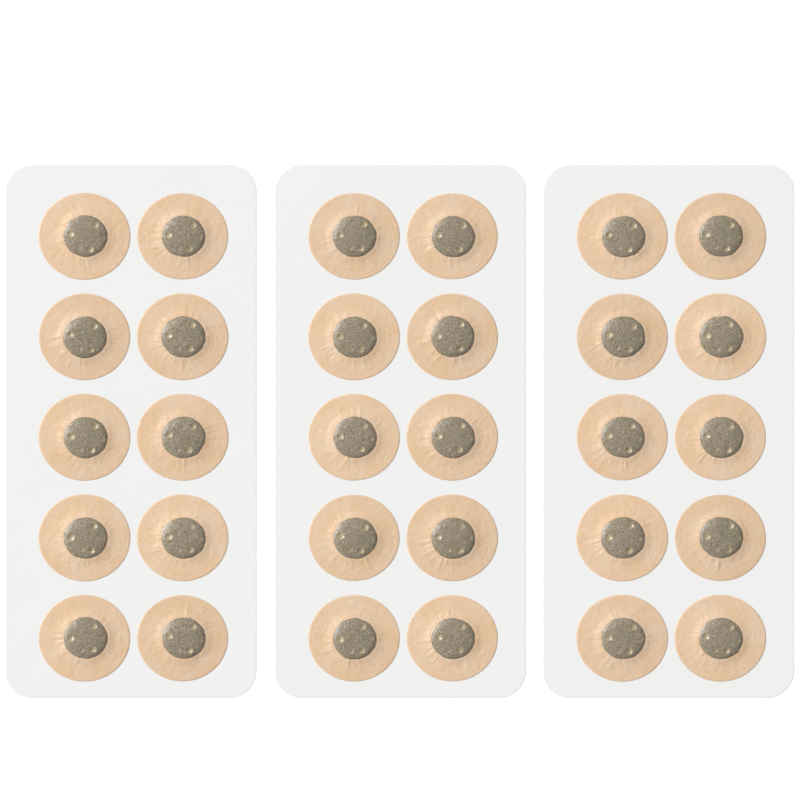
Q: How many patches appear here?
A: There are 30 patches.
